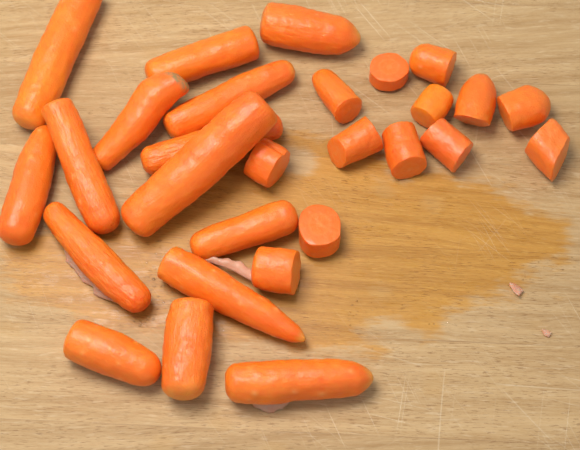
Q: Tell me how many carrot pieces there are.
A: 13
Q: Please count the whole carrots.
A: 15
